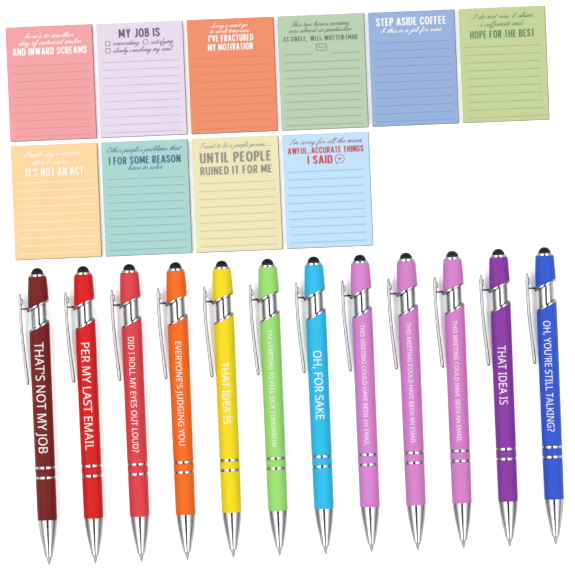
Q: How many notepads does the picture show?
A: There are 10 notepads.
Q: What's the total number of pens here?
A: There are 12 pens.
